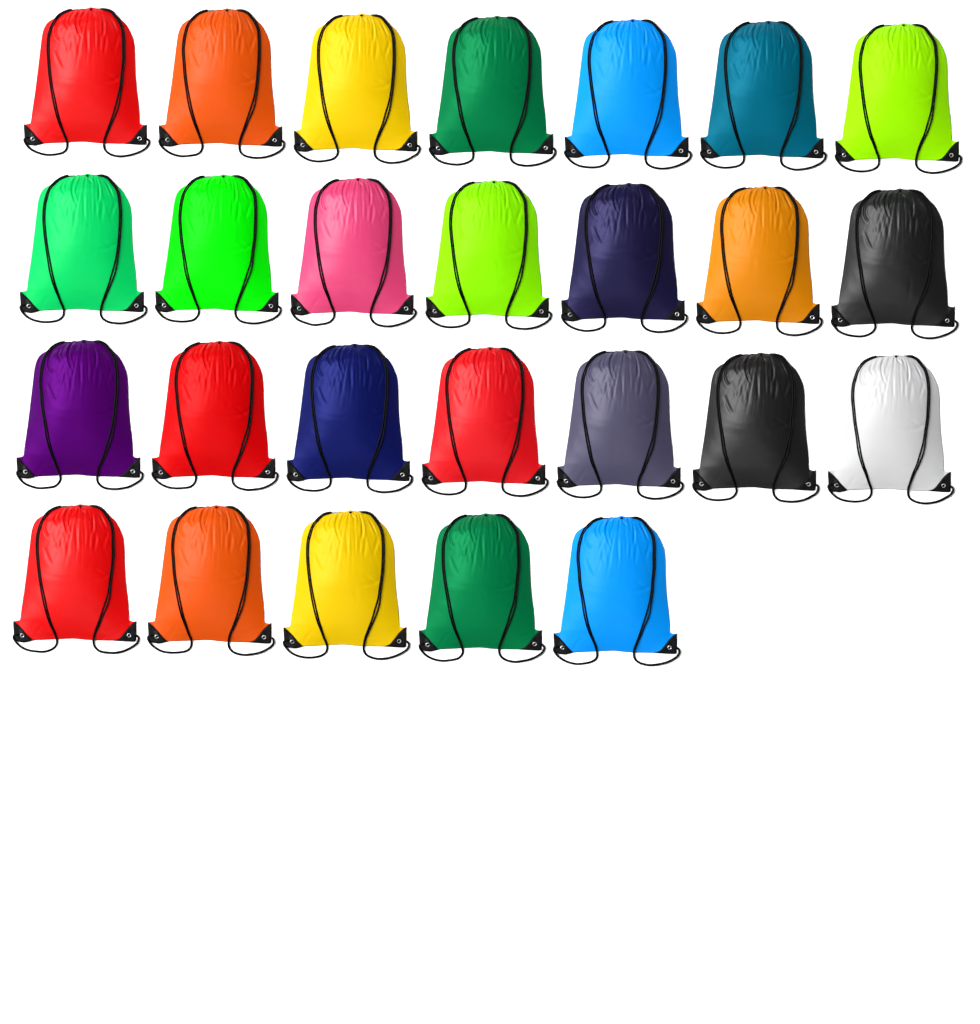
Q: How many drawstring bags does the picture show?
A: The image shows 26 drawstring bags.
